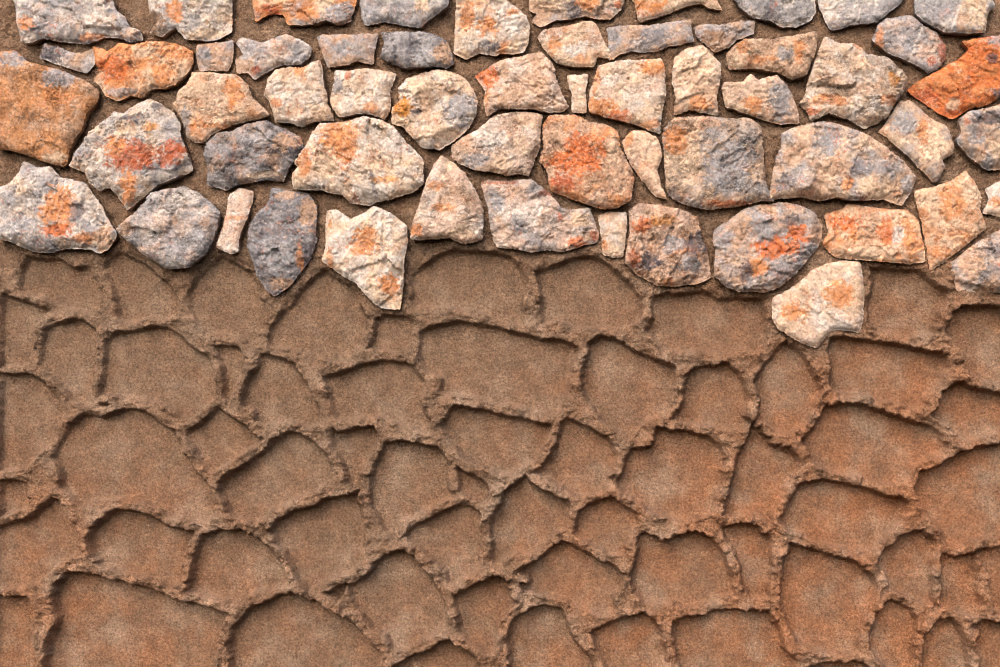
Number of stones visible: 58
